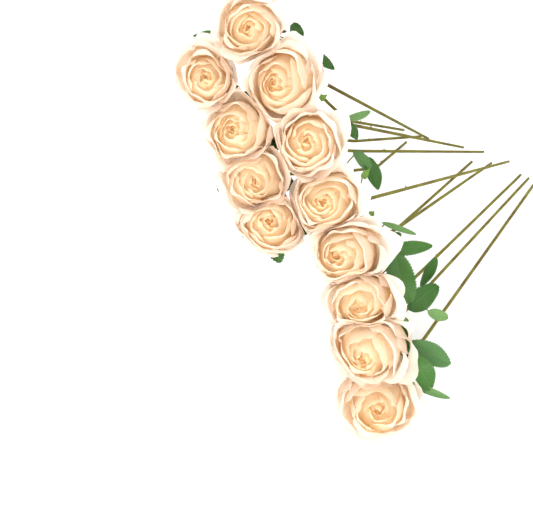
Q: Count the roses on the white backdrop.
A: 12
